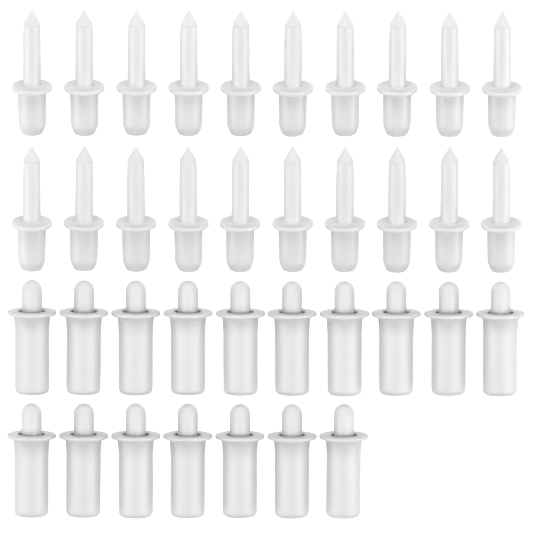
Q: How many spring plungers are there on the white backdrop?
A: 17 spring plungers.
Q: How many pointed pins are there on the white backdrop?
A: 20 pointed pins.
